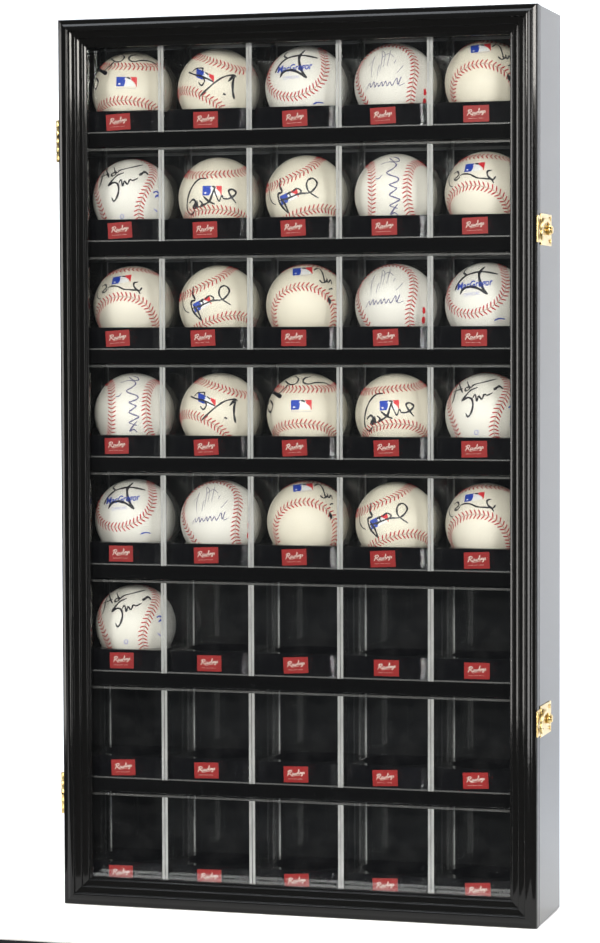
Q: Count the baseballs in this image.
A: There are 26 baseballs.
